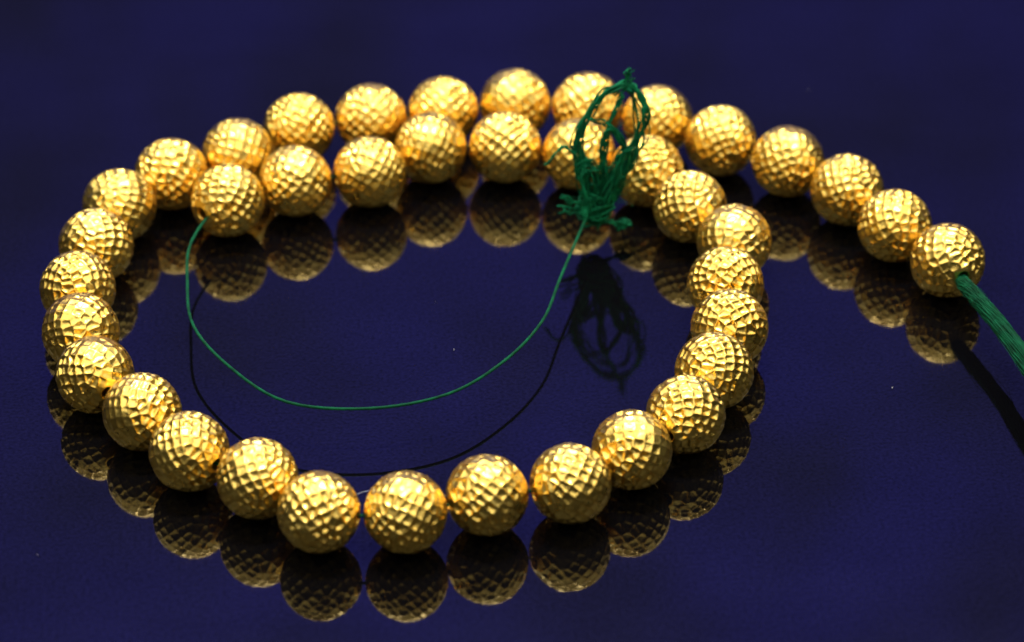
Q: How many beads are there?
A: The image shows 39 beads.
